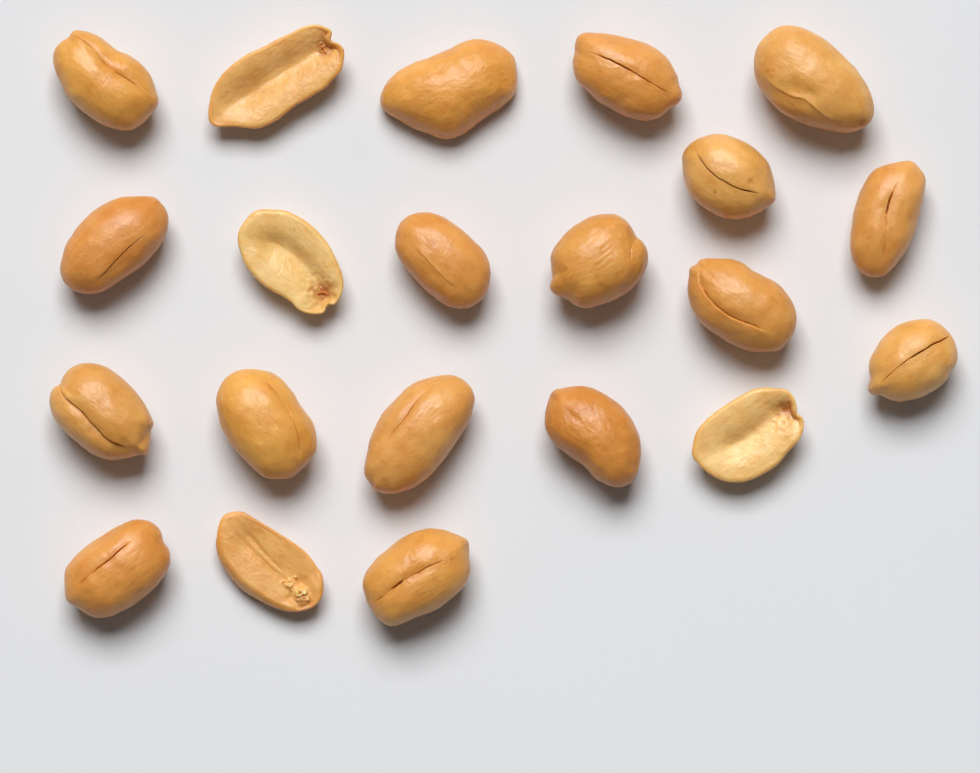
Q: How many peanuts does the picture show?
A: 21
